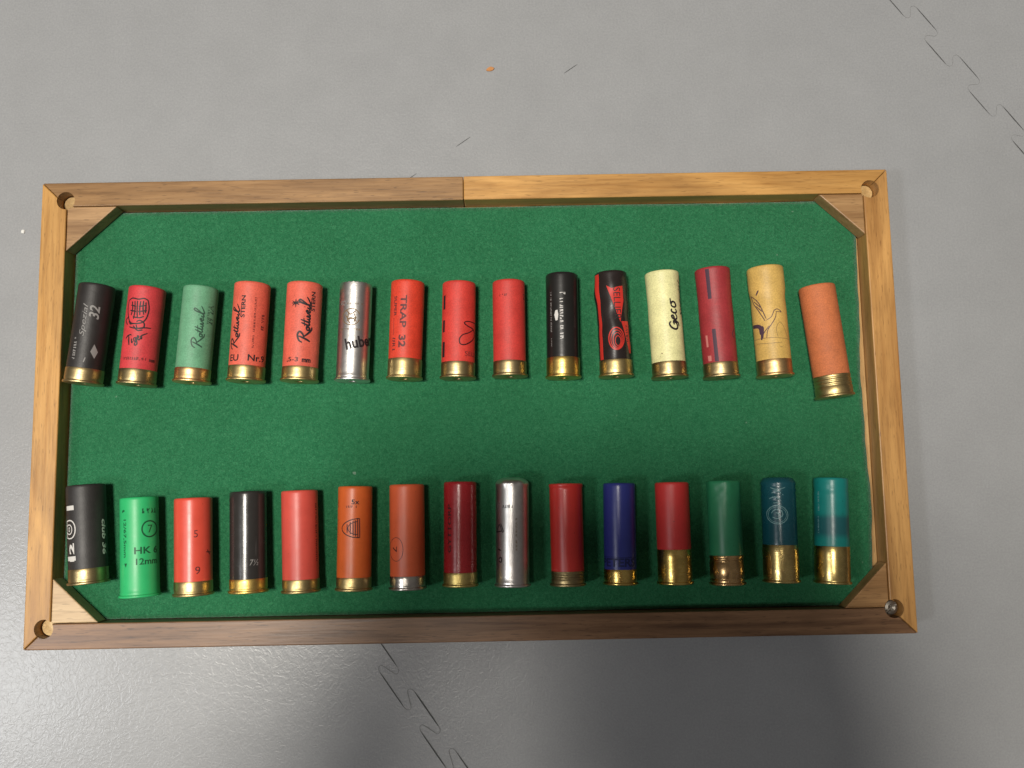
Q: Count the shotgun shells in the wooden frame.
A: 30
